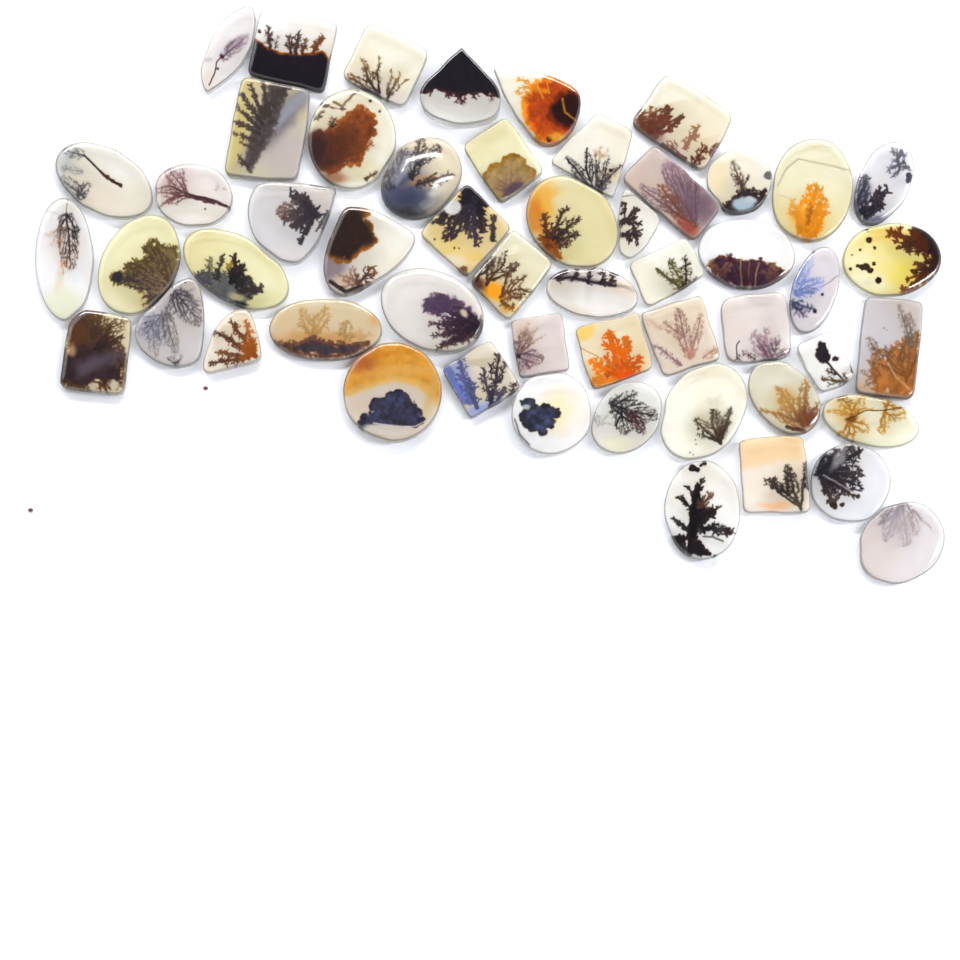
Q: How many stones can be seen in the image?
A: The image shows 53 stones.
